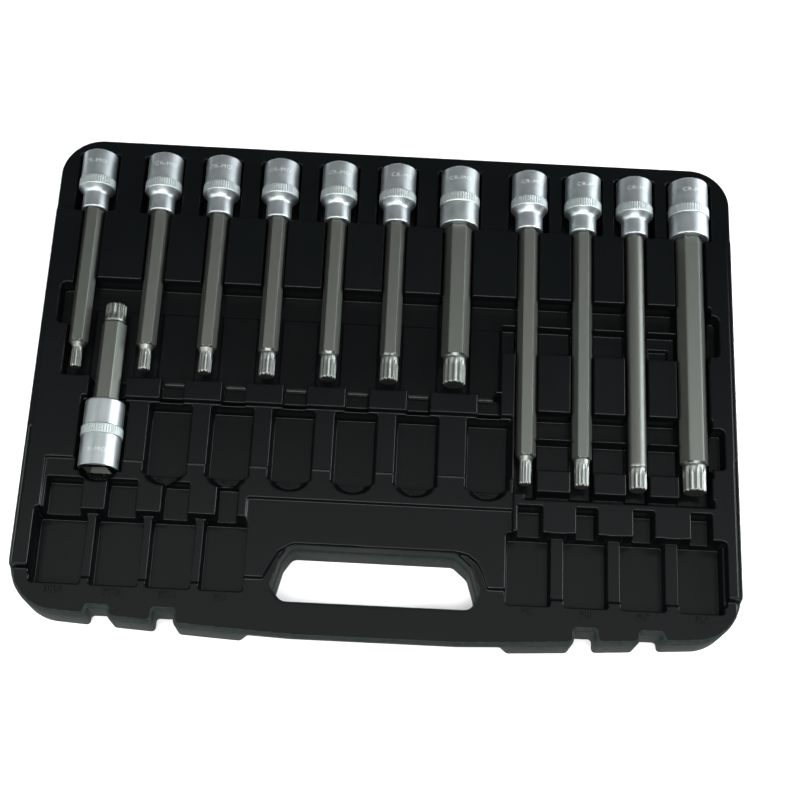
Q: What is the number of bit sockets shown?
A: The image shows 12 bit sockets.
